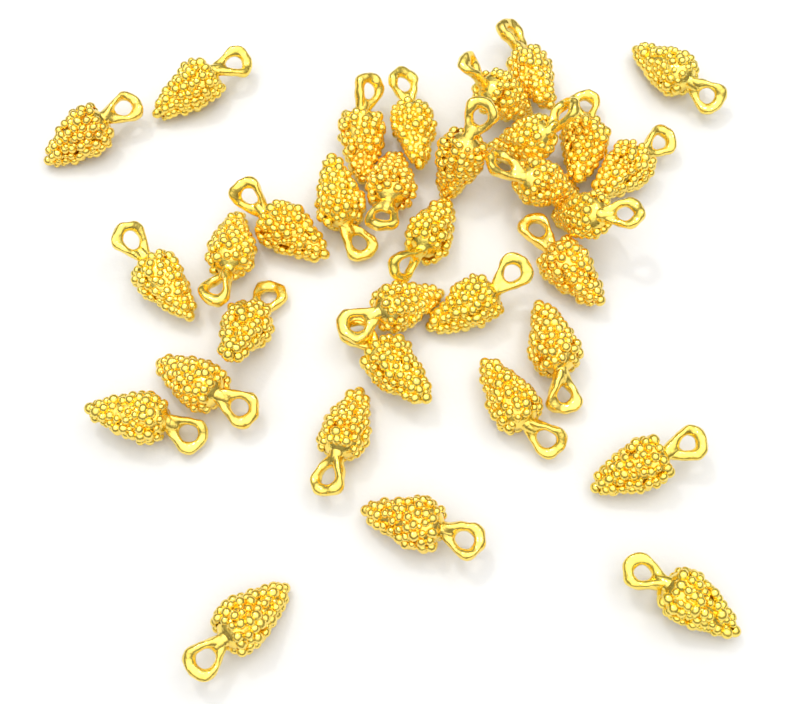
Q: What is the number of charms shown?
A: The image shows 33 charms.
